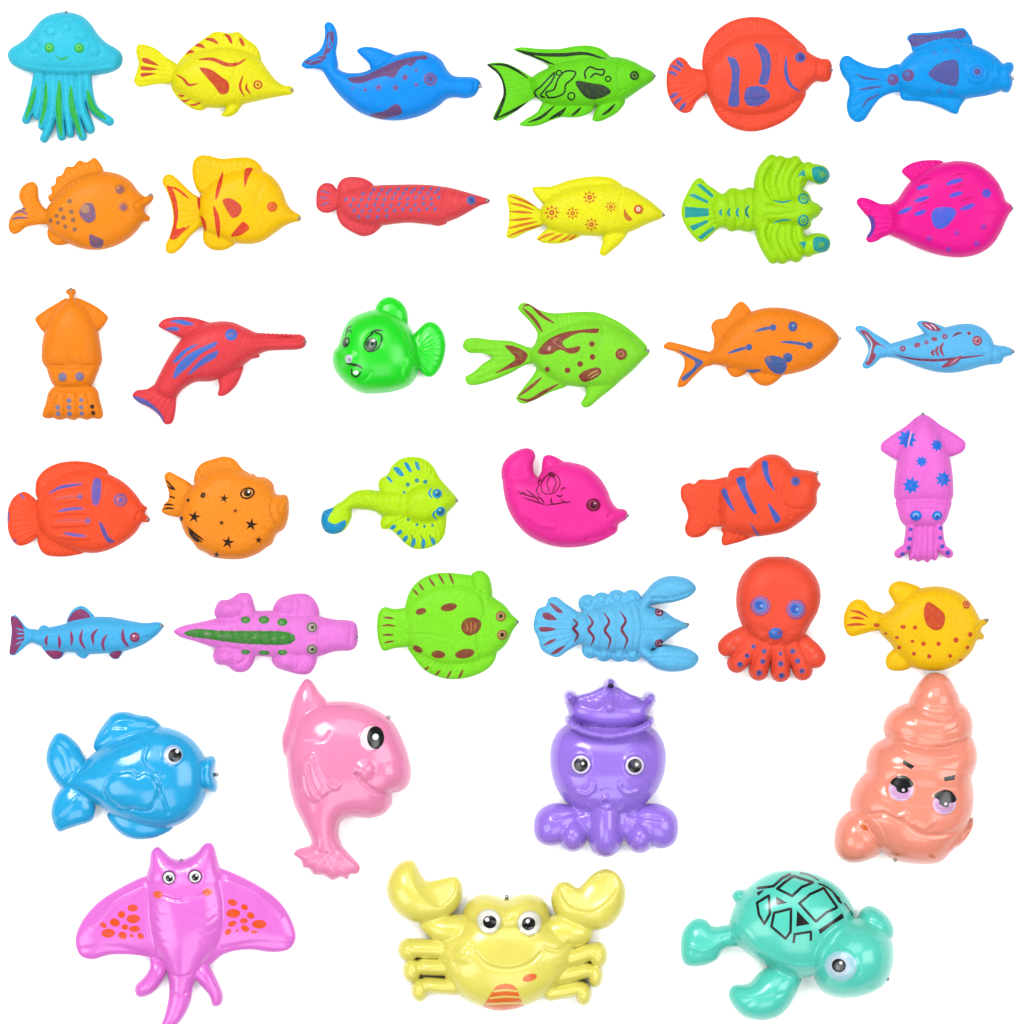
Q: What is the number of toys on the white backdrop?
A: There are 37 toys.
